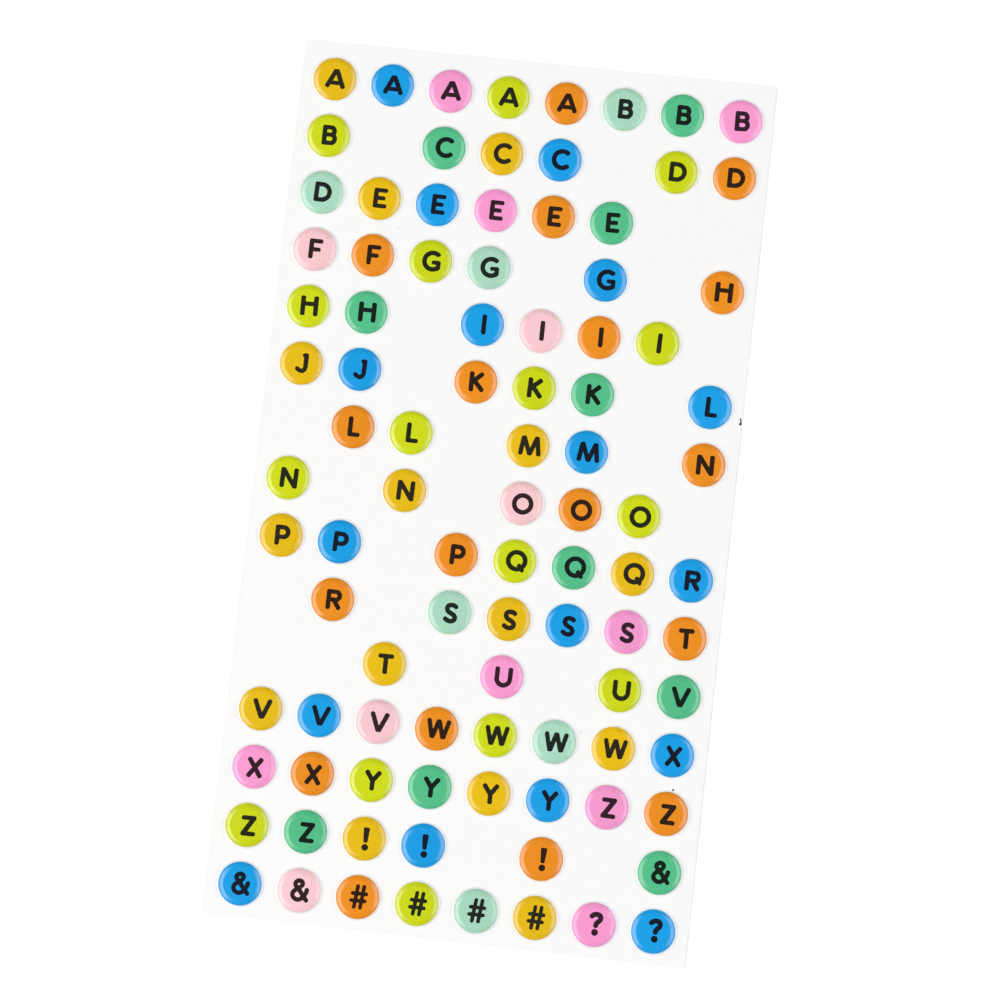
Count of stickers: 95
